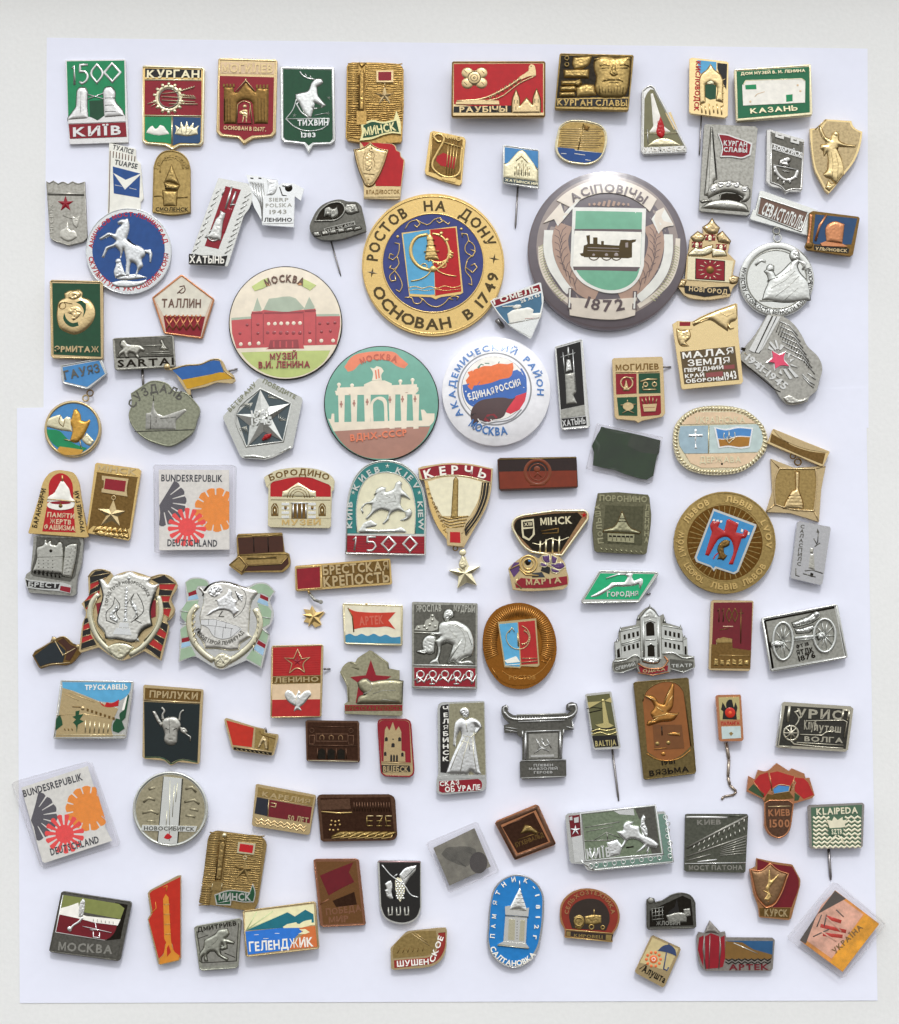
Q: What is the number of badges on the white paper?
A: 110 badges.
